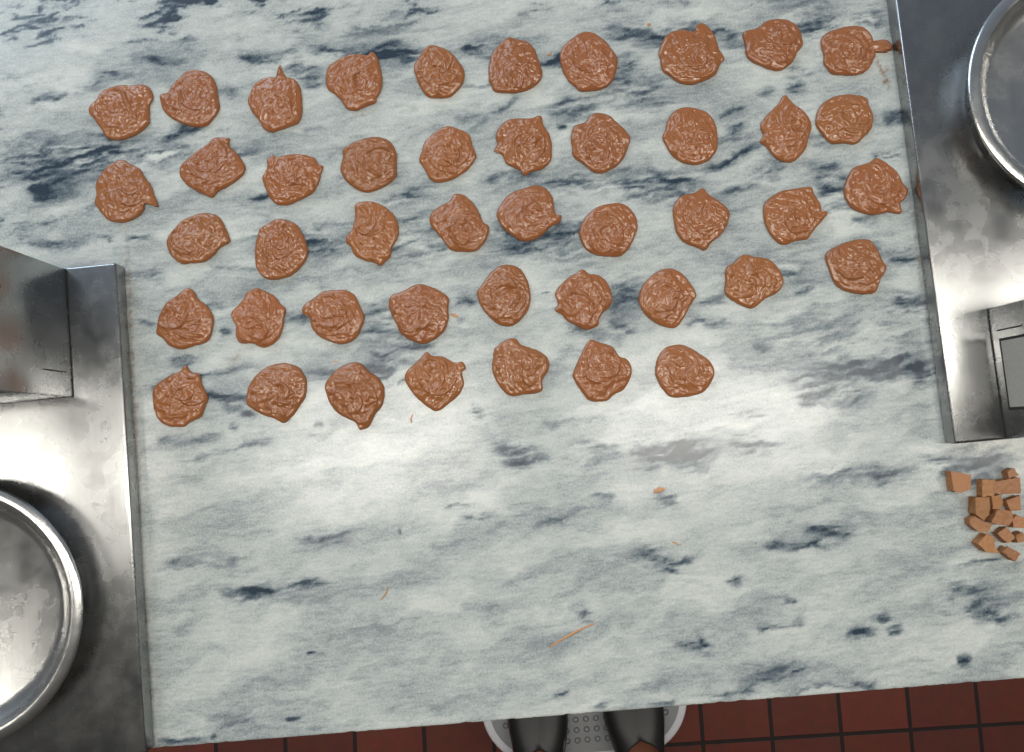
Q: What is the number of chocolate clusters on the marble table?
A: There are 45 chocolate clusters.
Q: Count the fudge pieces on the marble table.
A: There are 14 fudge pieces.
